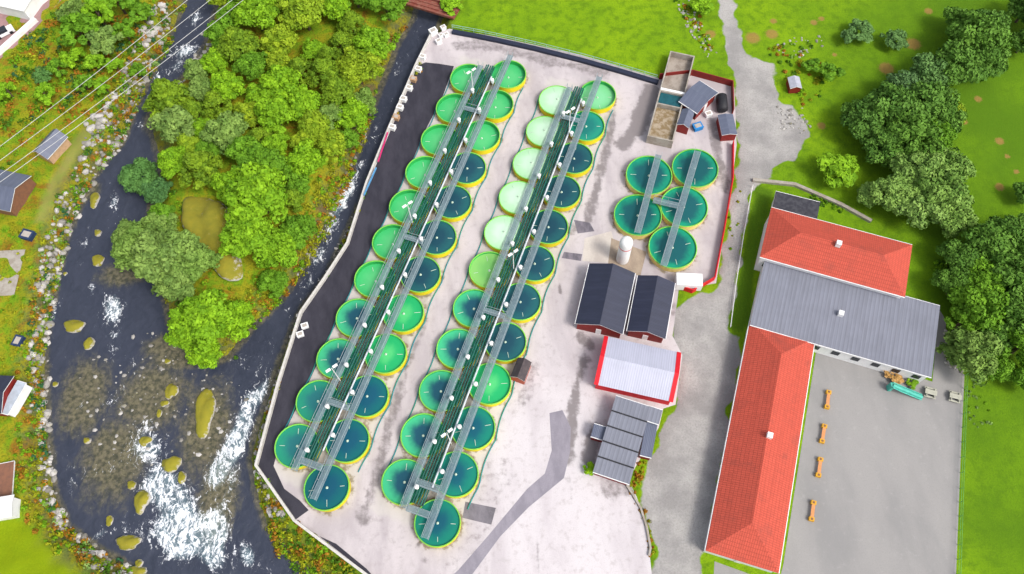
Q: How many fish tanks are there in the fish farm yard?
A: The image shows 51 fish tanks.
